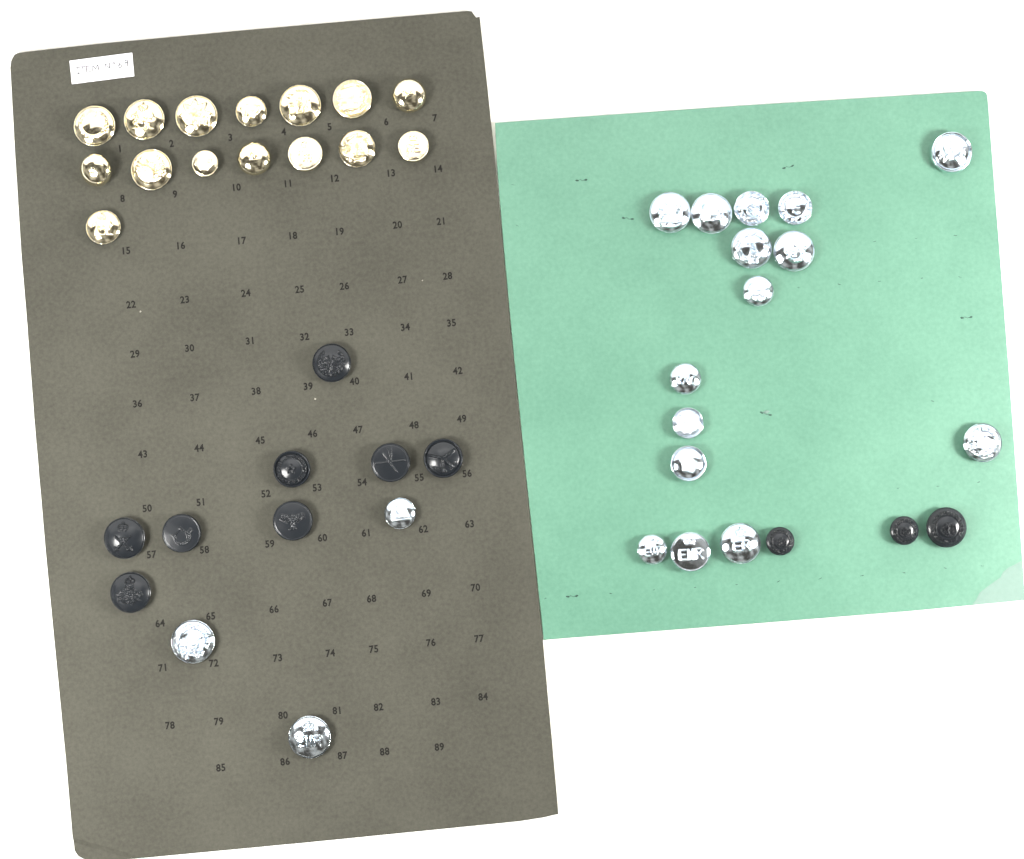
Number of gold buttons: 15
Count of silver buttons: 18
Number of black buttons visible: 11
